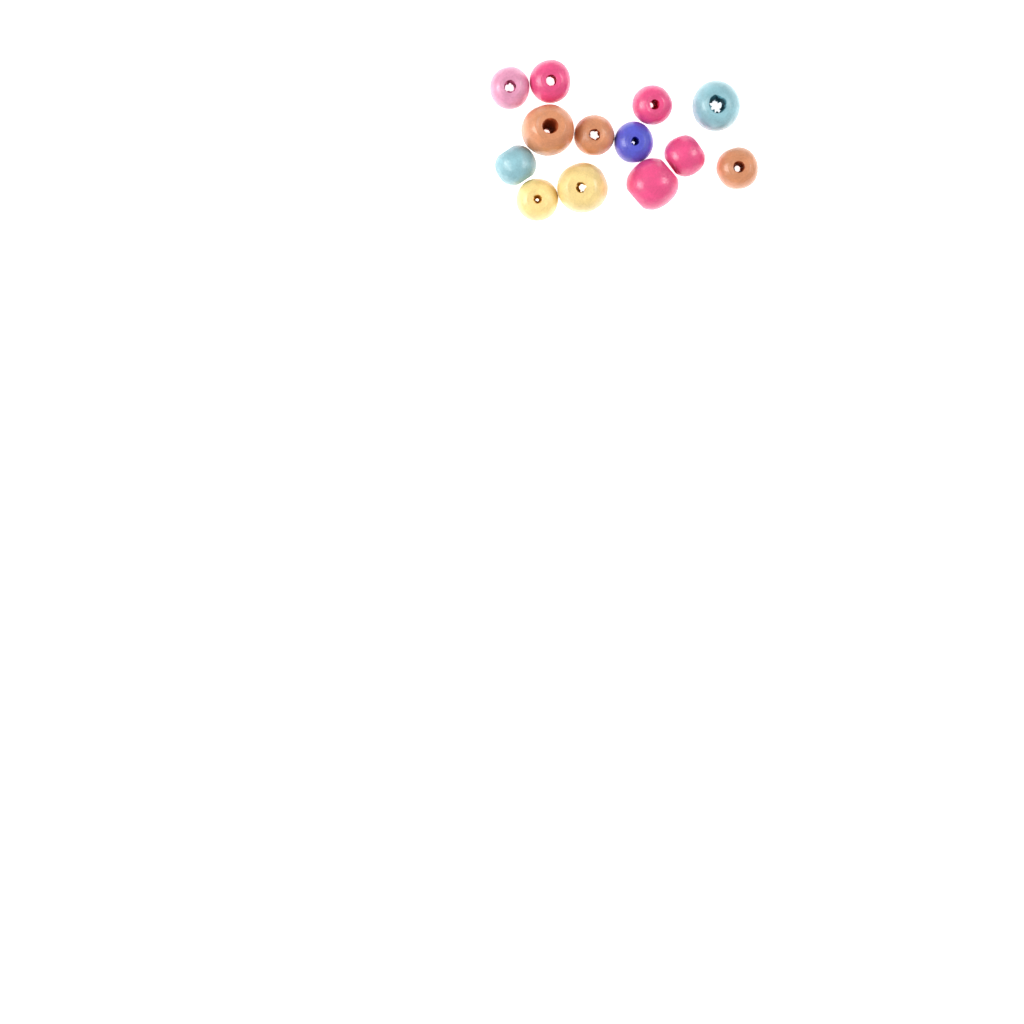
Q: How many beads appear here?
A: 13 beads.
